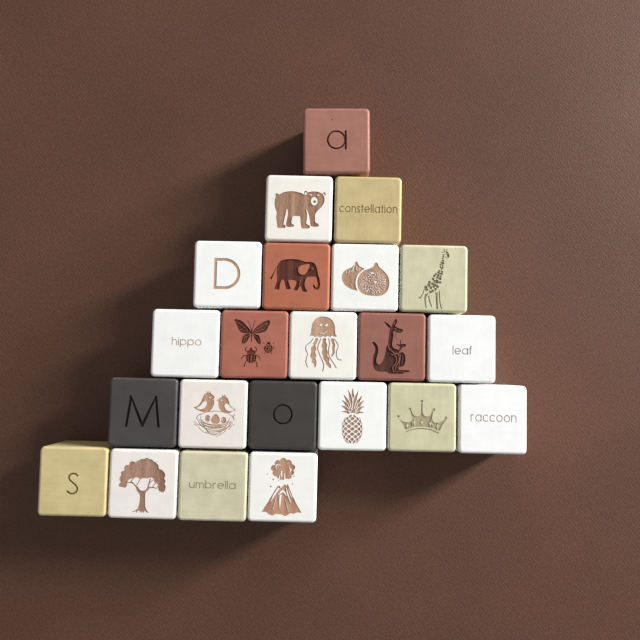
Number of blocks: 22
